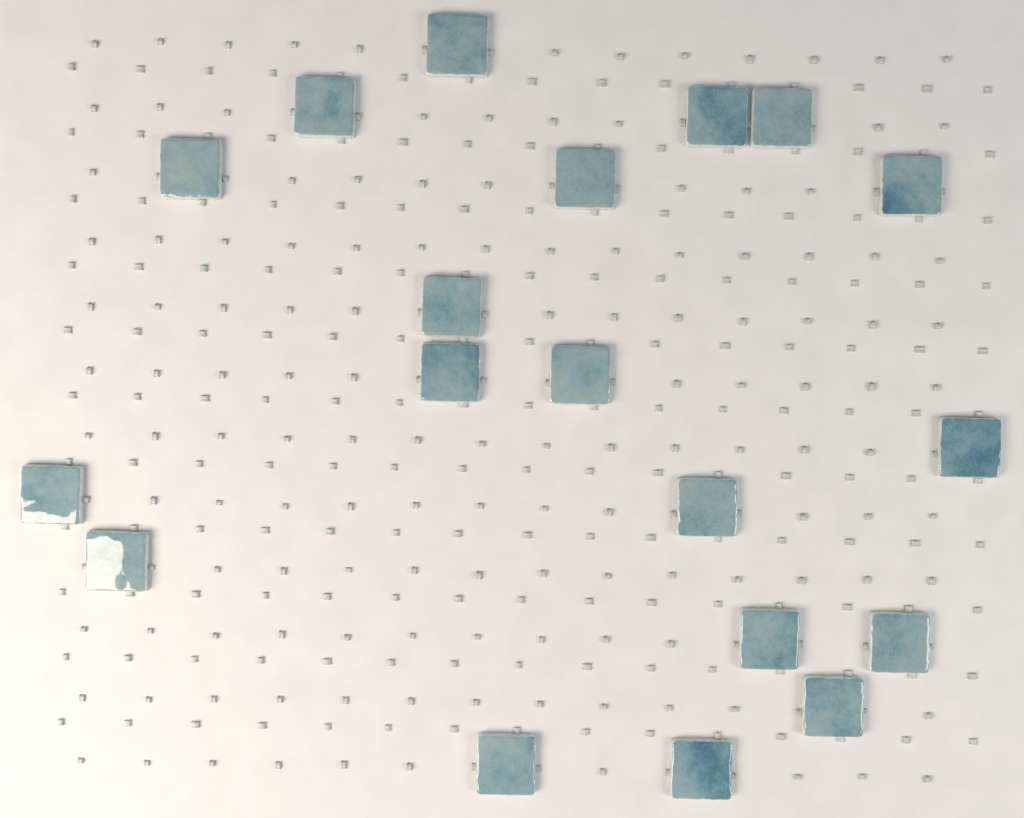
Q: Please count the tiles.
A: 19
